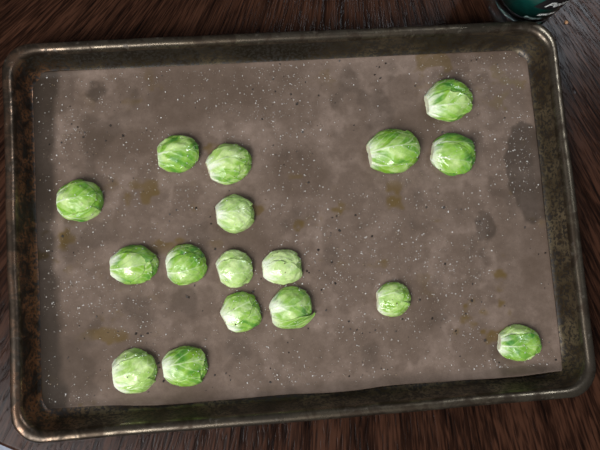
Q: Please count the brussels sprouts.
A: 17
